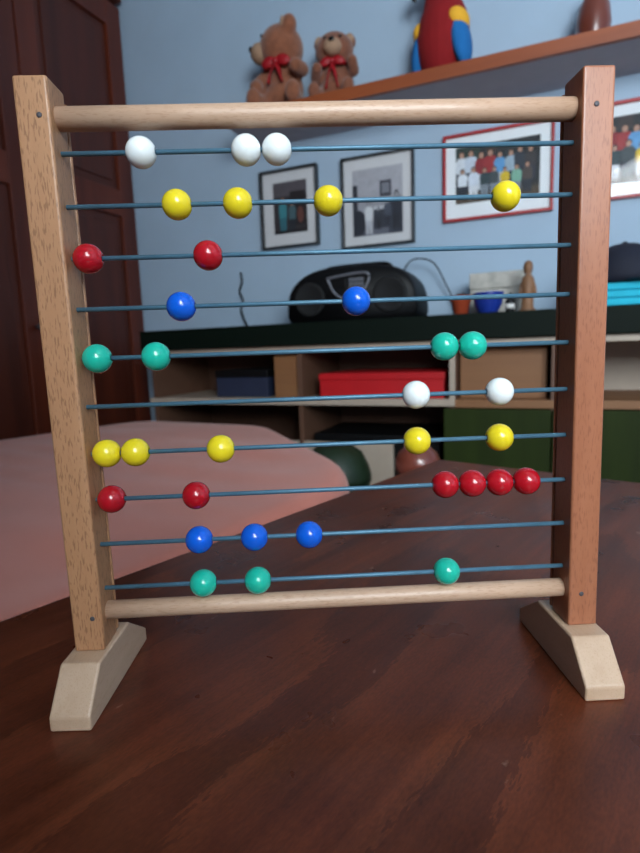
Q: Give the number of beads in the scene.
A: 34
